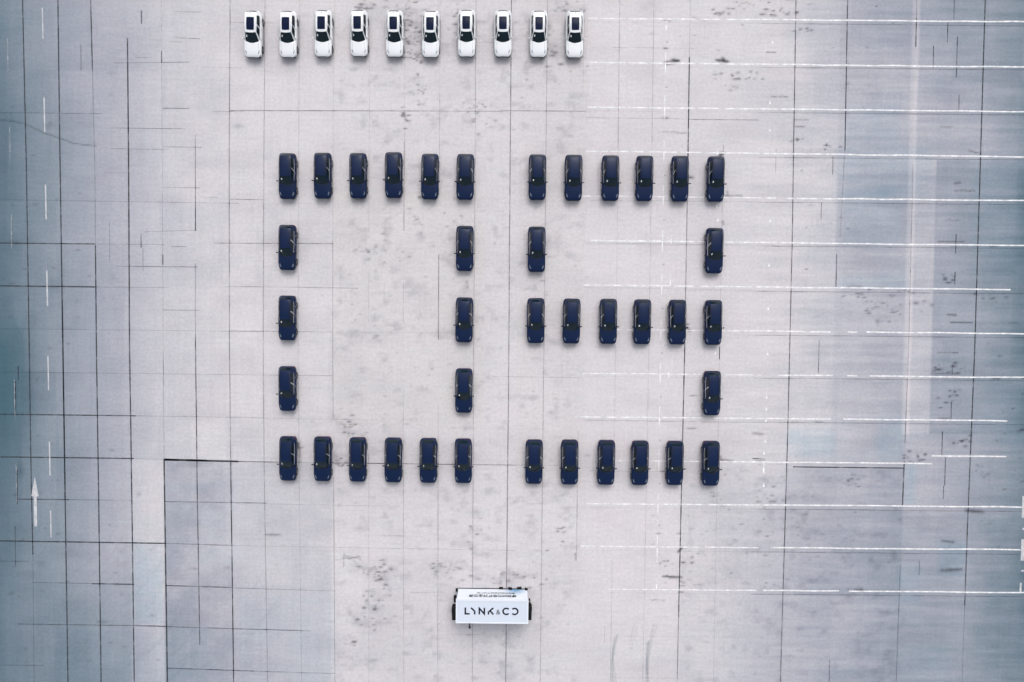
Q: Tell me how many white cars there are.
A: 10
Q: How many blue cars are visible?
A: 39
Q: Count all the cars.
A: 49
